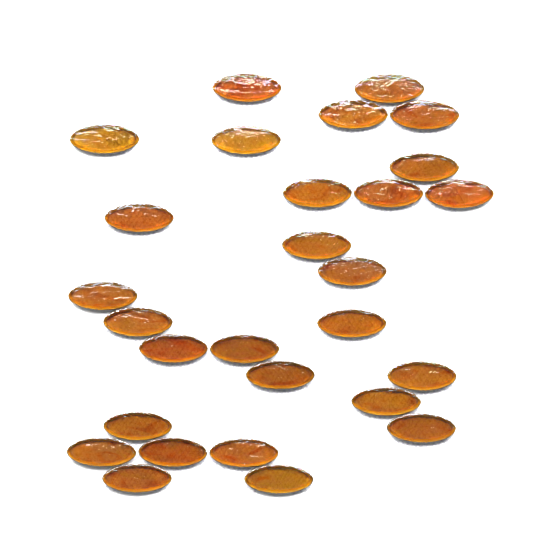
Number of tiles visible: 28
